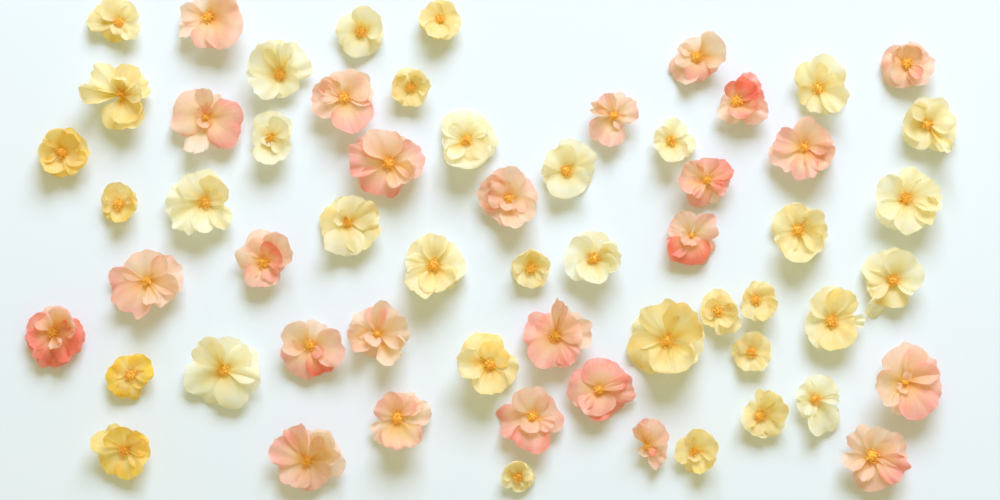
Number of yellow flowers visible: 35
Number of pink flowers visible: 25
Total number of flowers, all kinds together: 60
